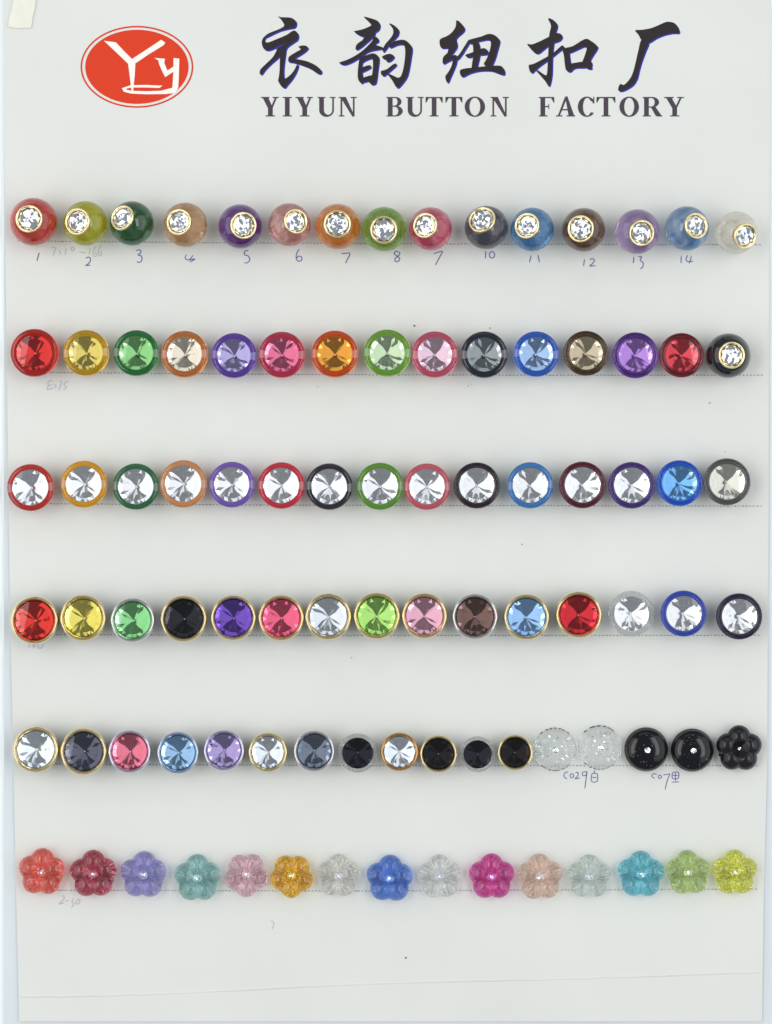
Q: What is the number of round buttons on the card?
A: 76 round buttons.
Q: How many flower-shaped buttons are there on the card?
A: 16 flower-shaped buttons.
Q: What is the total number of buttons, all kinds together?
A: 92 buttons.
